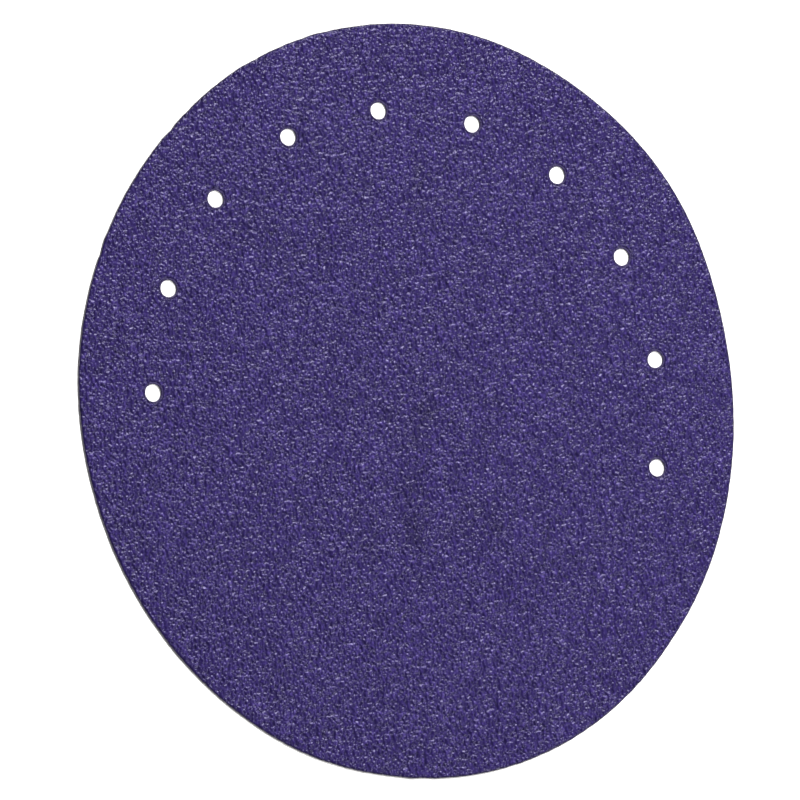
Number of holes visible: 10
